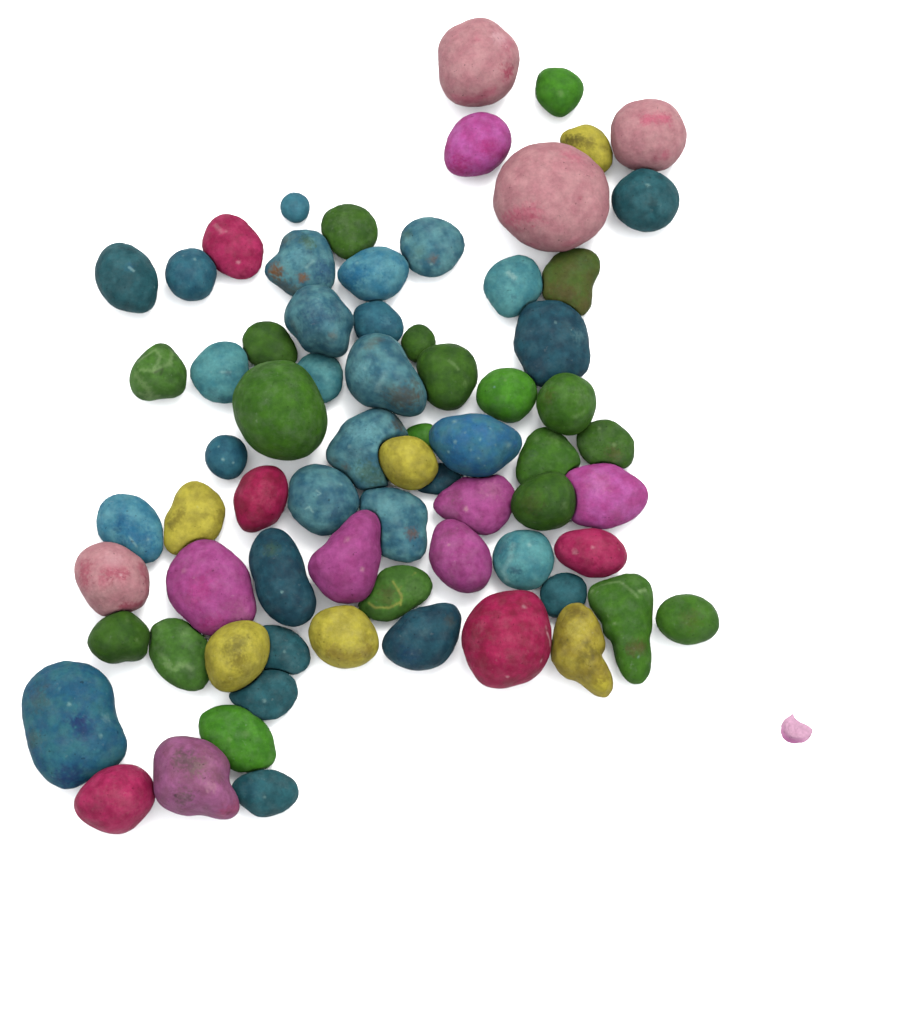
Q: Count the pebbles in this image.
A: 71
